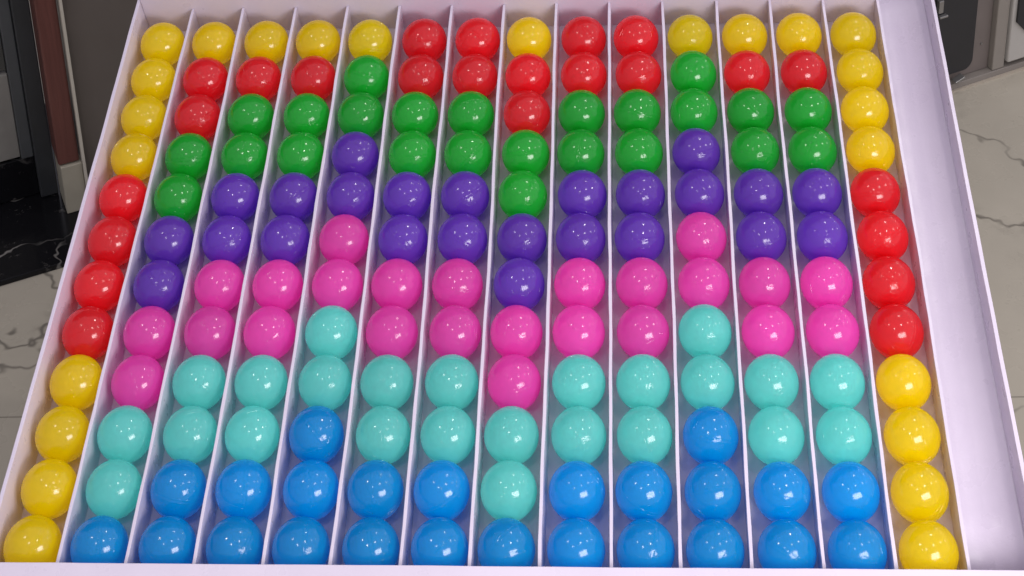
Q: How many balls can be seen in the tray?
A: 168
